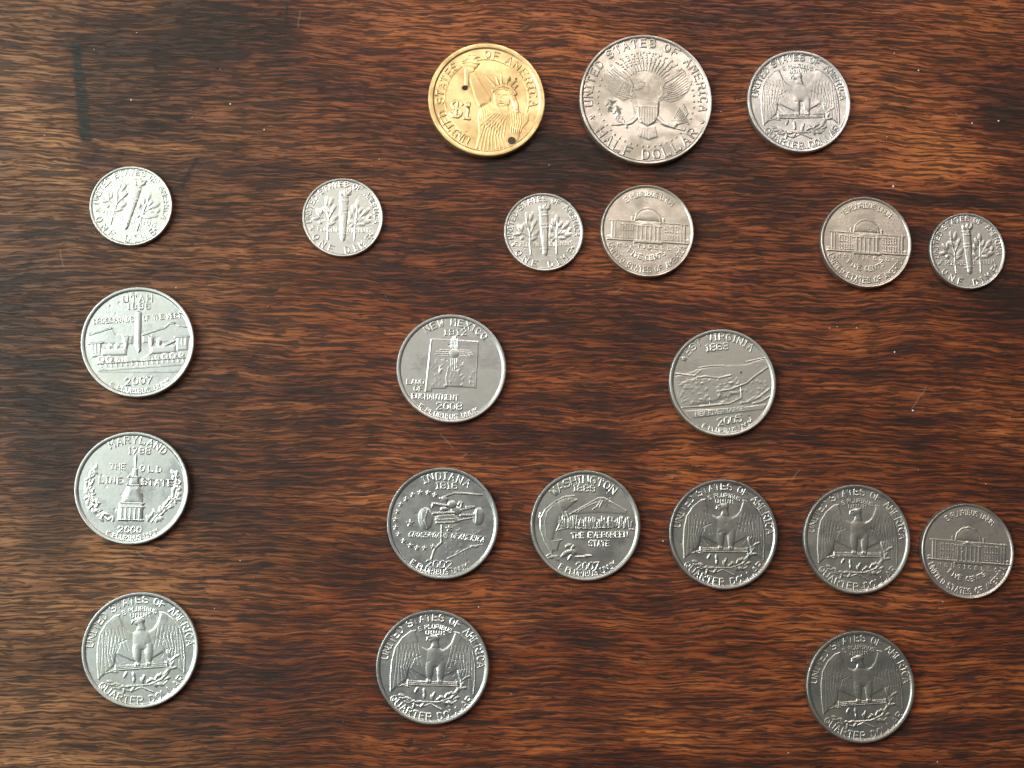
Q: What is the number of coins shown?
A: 21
